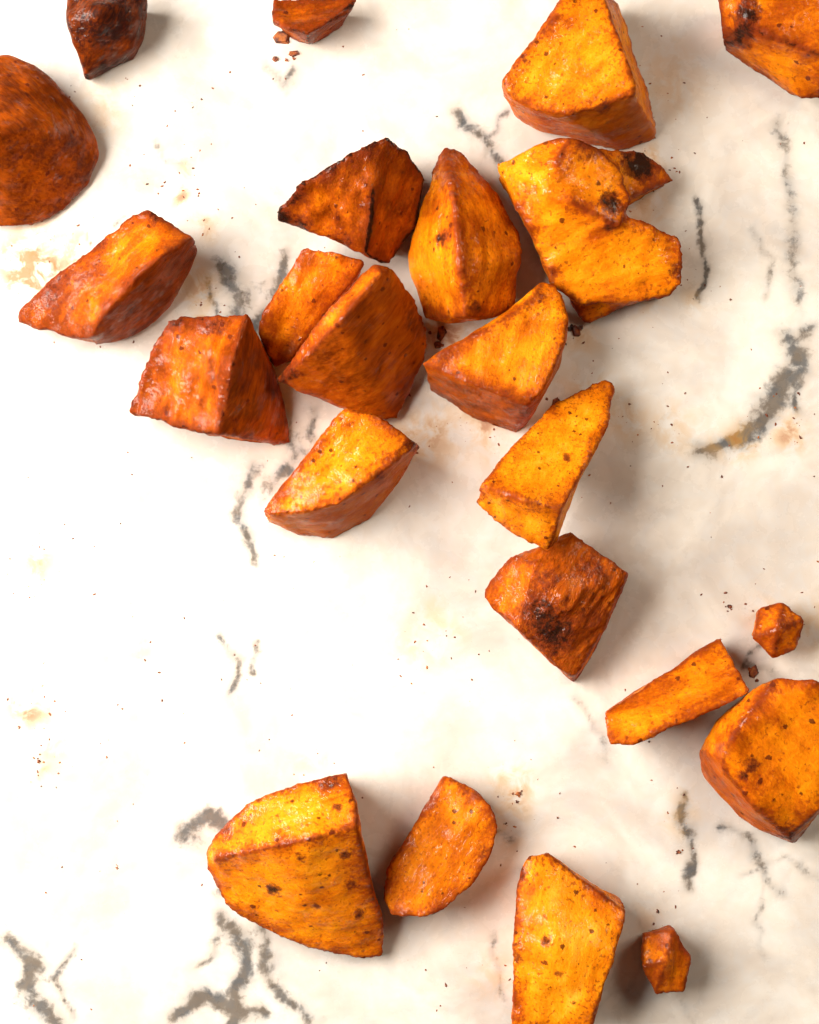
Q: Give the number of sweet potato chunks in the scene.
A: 23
